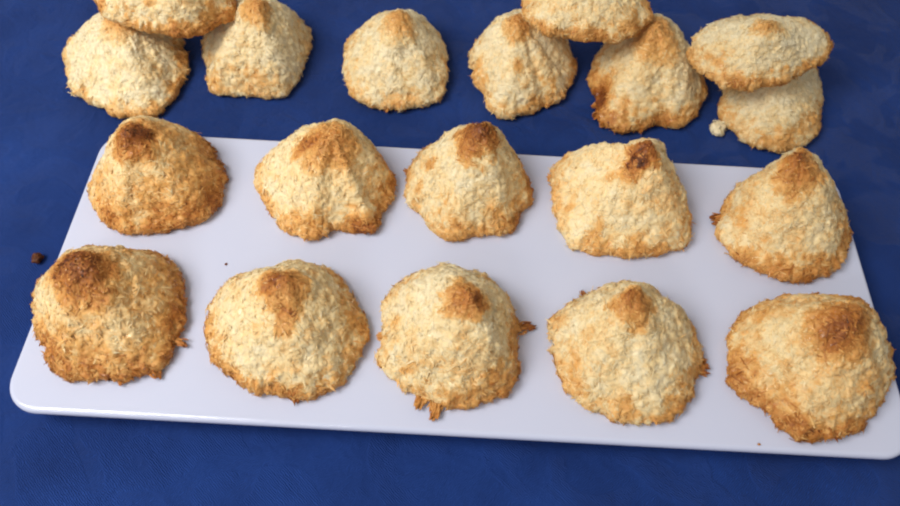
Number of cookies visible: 19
